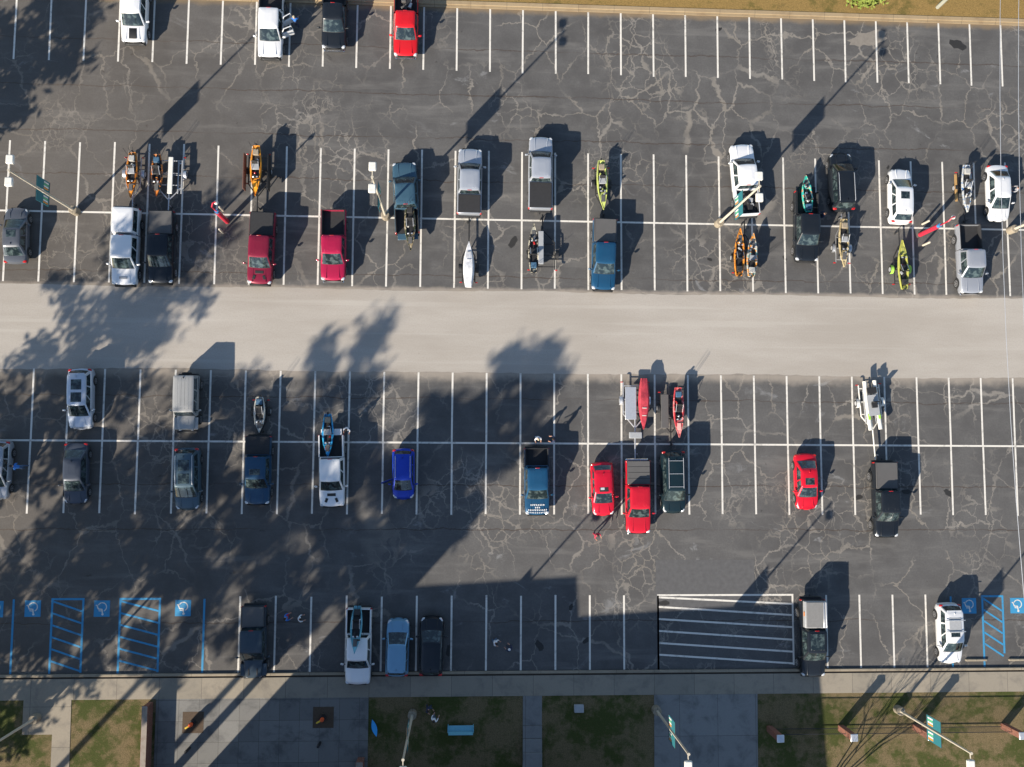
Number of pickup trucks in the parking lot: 23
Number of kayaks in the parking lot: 18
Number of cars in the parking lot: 16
